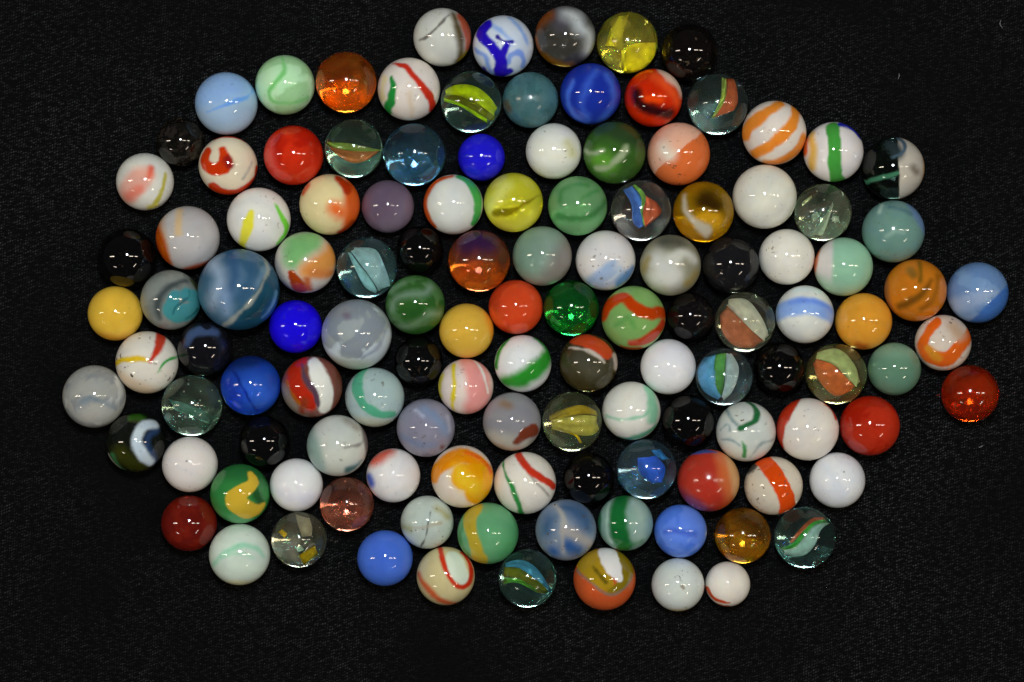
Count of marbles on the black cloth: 123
